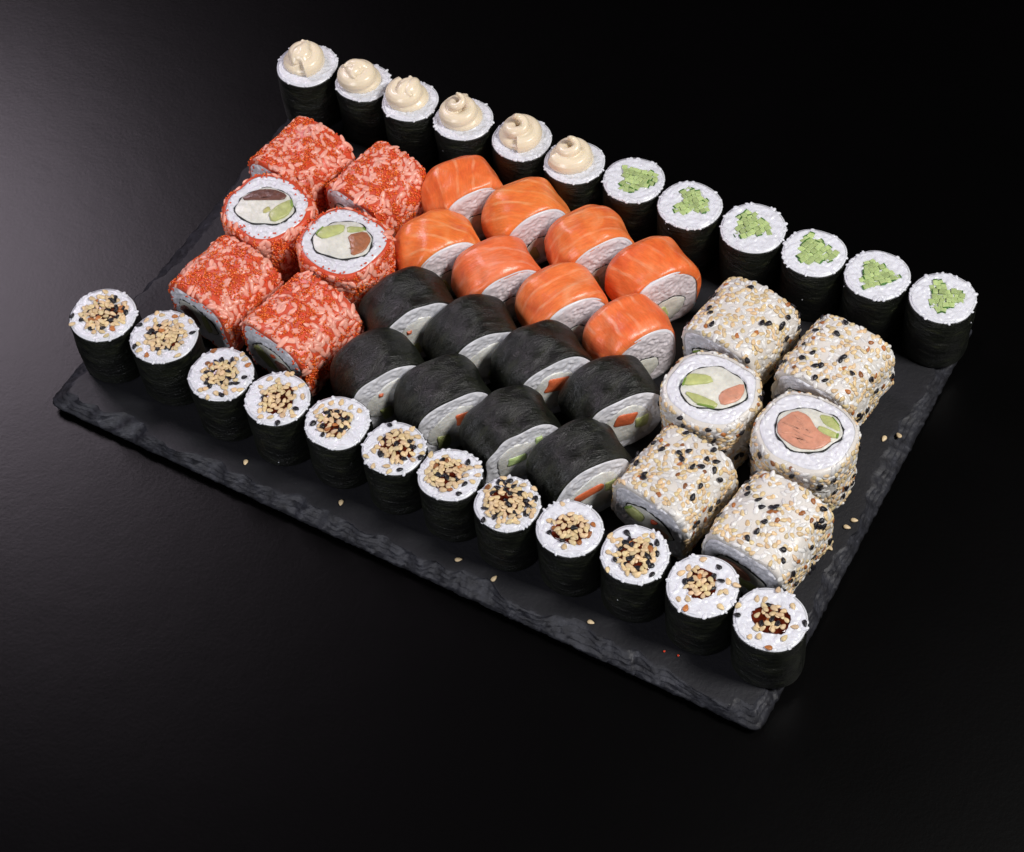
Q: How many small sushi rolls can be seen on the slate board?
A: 24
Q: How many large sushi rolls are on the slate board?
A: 28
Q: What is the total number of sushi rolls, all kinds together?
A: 52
